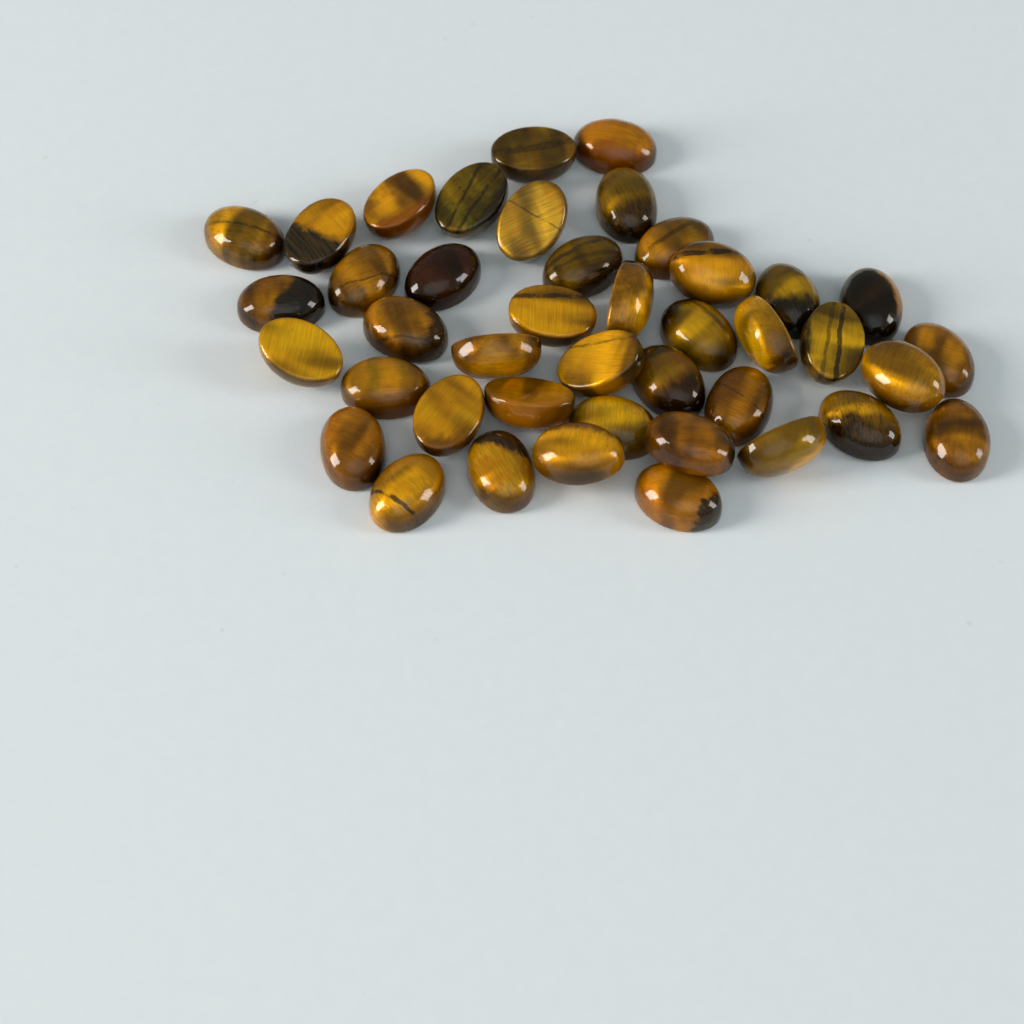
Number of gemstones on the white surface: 42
